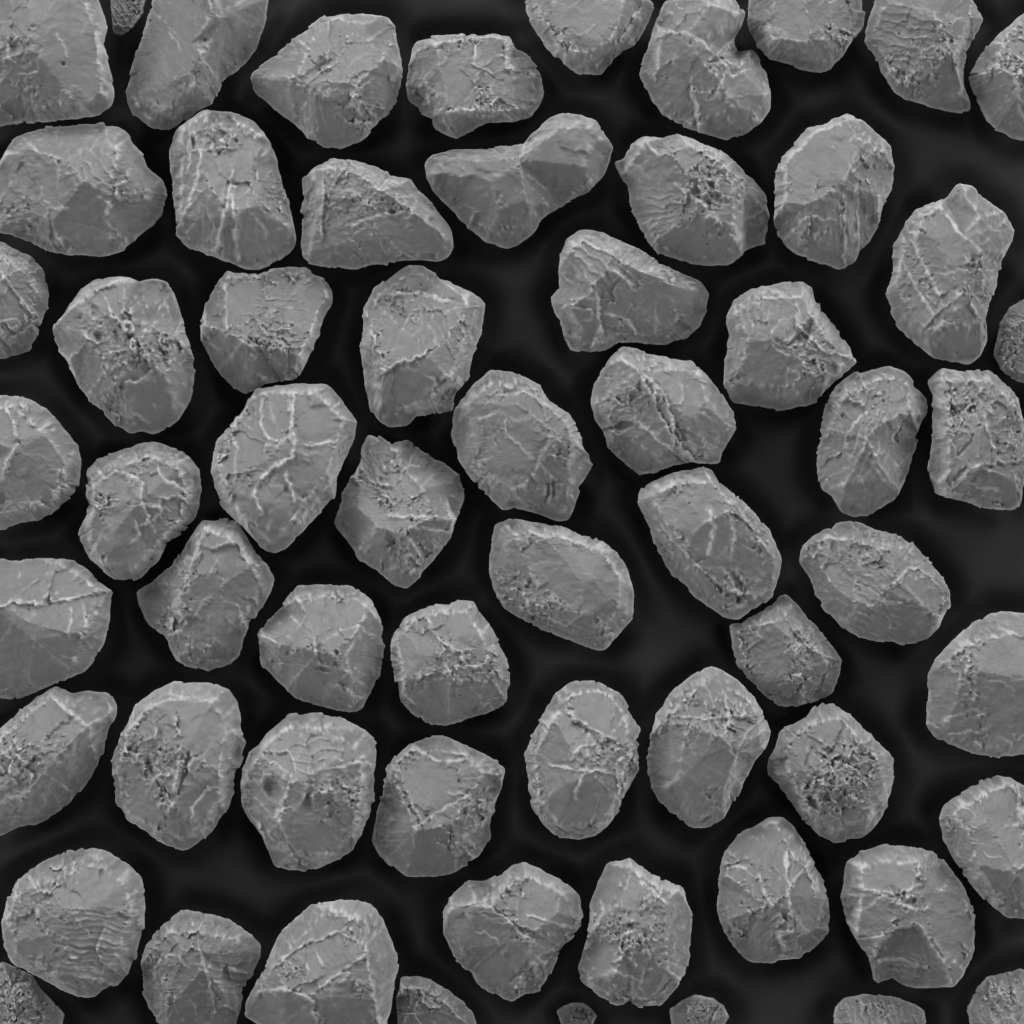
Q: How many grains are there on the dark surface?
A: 62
